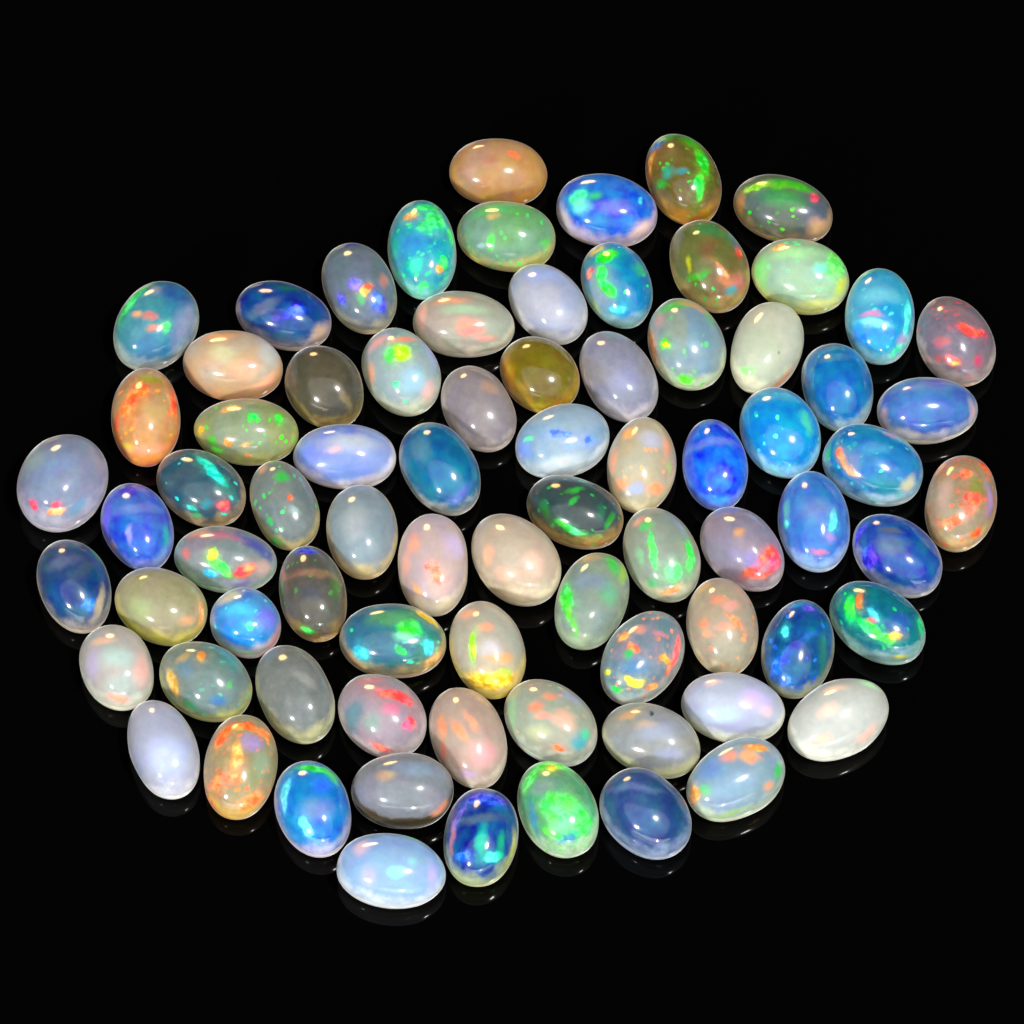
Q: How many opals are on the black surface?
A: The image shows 78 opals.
